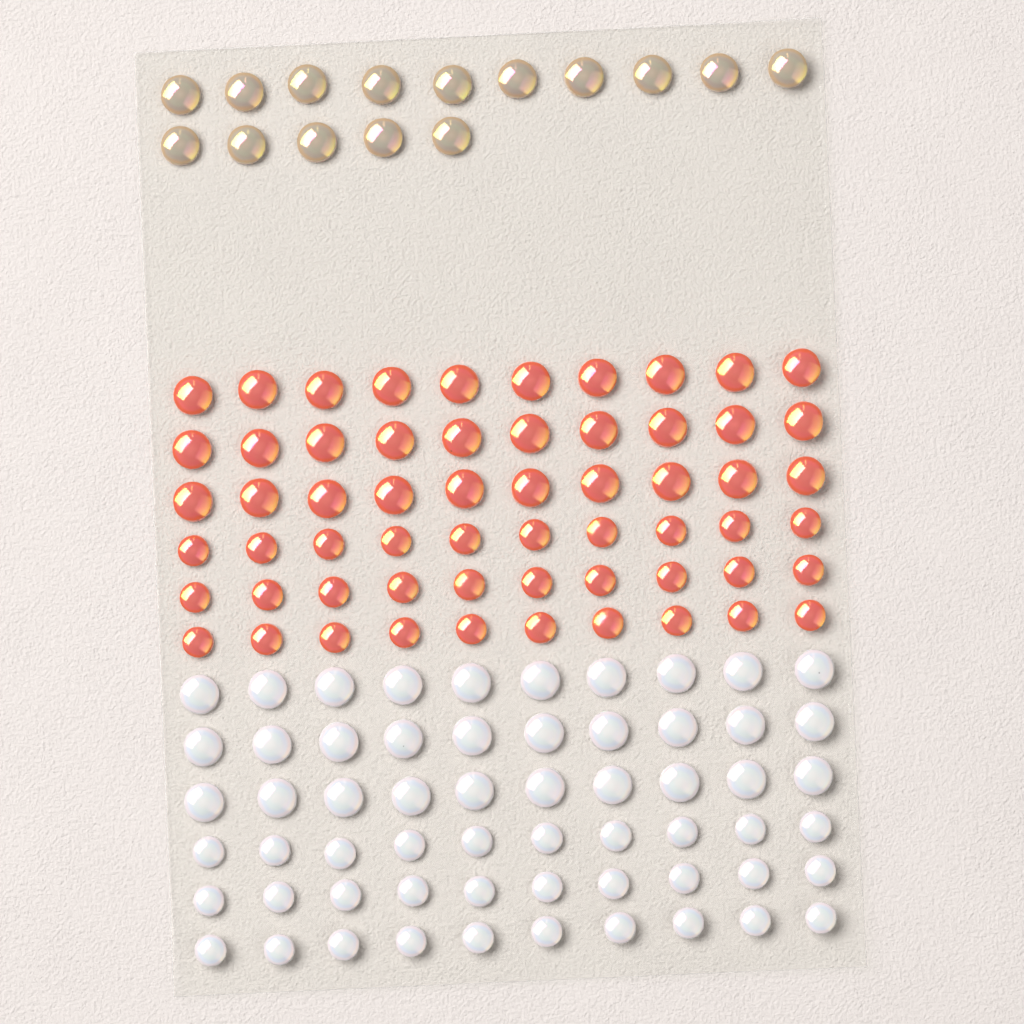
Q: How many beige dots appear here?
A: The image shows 15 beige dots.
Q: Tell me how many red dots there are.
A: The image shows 60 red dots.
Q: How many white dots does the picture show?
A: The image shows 60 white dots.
